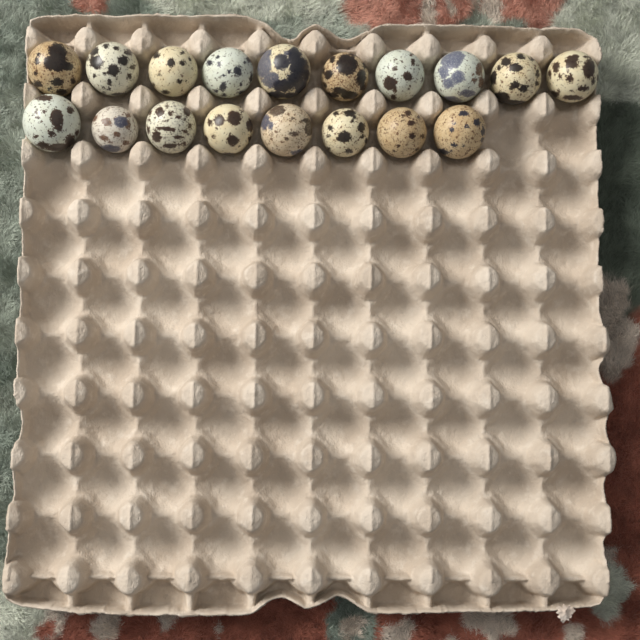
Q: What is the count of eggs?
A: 18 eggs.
